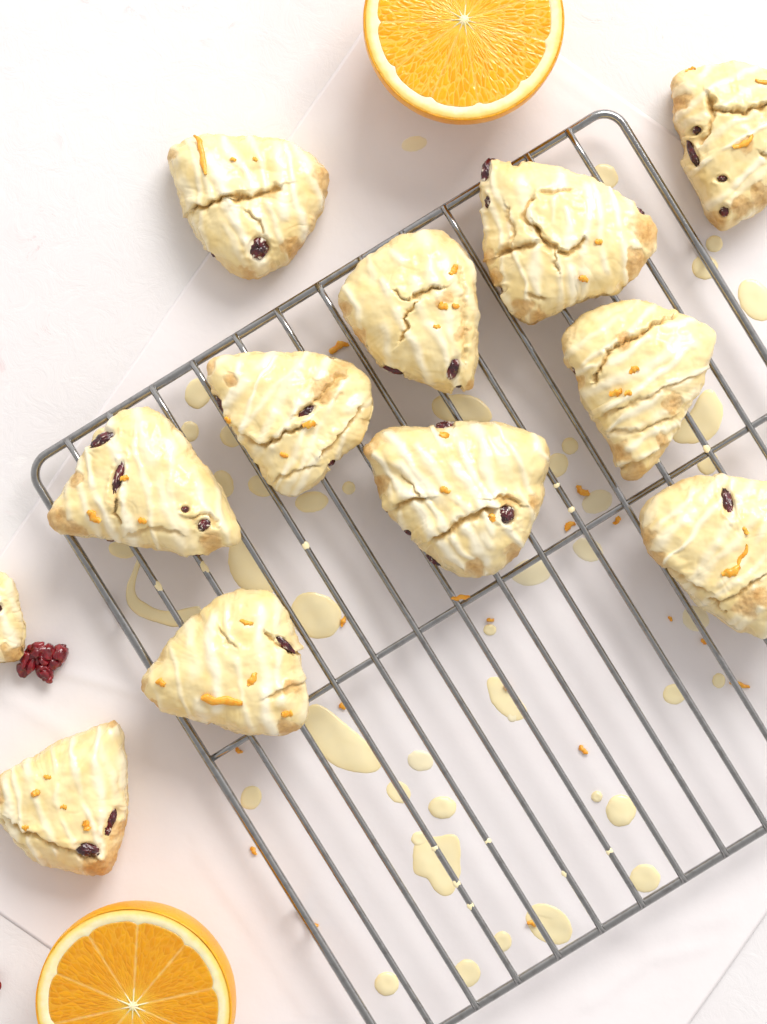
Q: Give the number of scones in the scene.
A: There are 12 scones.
